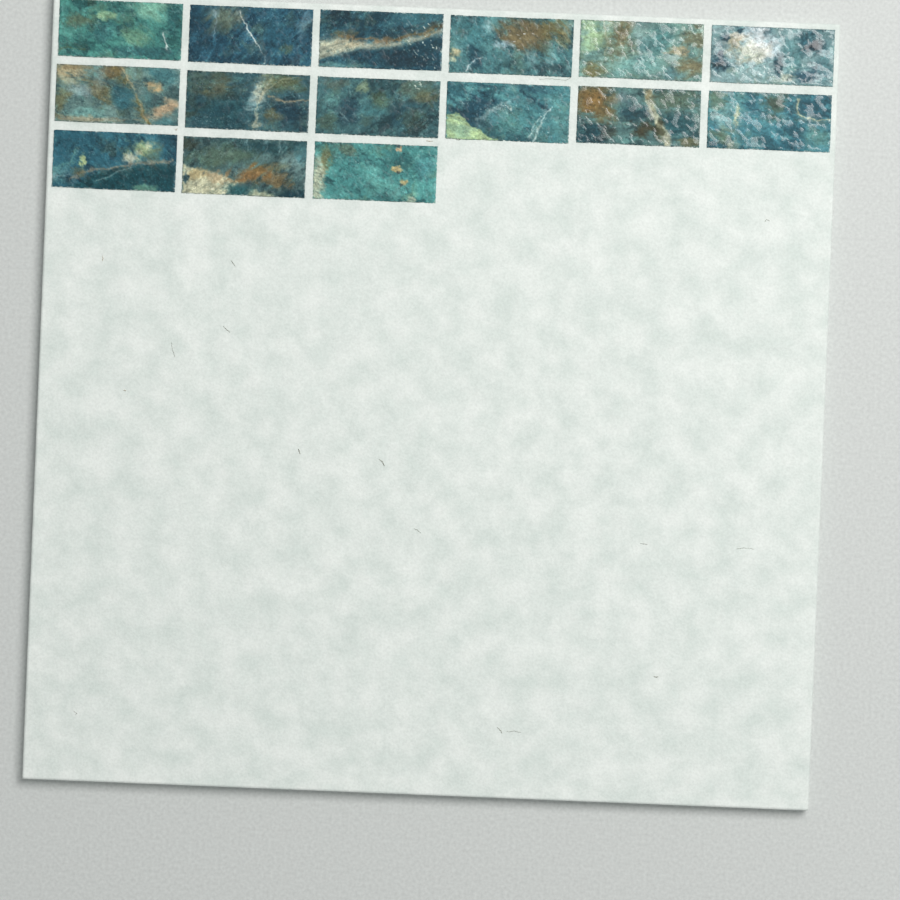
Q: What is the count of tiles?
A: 15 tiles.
